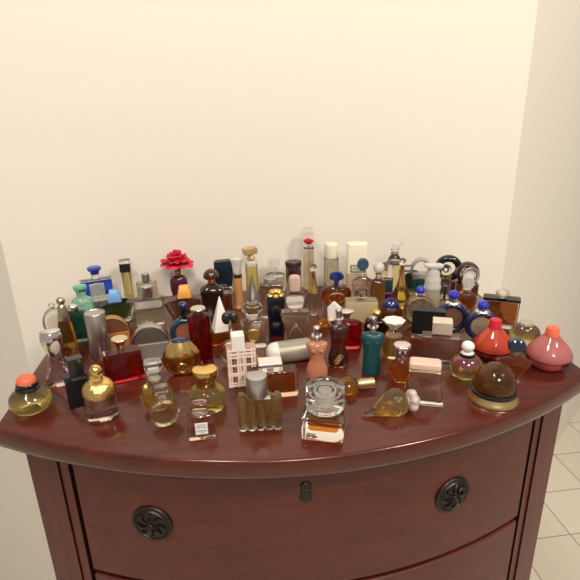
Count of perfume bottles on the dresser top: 88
